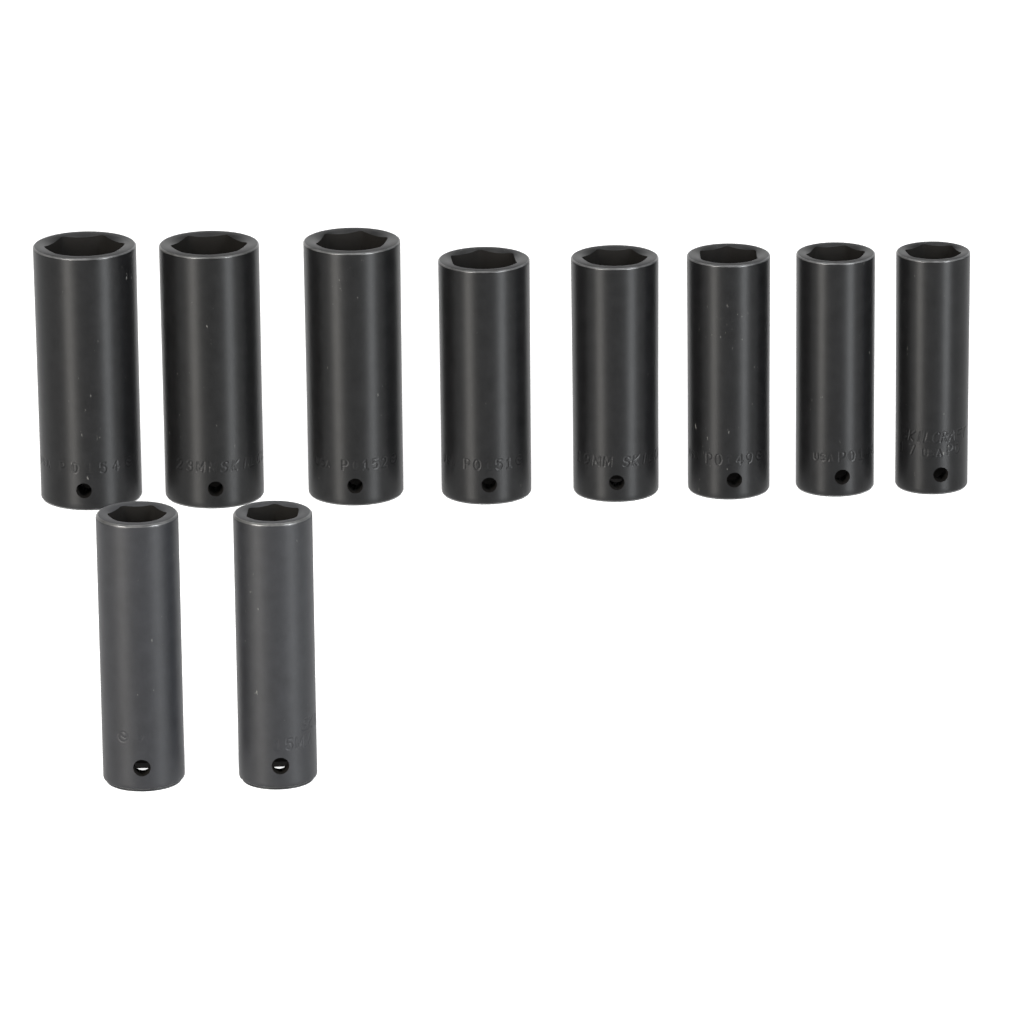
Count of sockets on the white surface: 10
